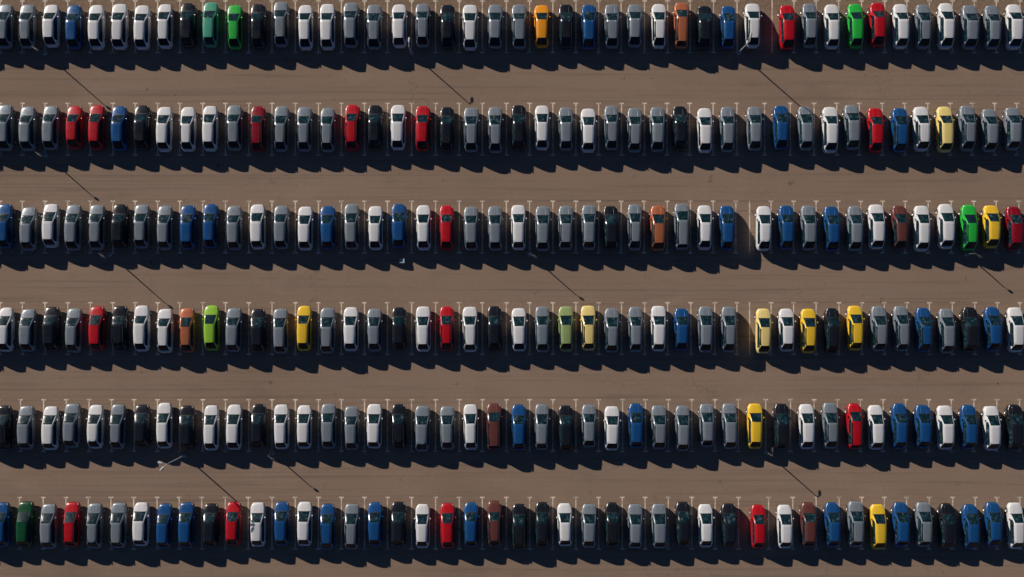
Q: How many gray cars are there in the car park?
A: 88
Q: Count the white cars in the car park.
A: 67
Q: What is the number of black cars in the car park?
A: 35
